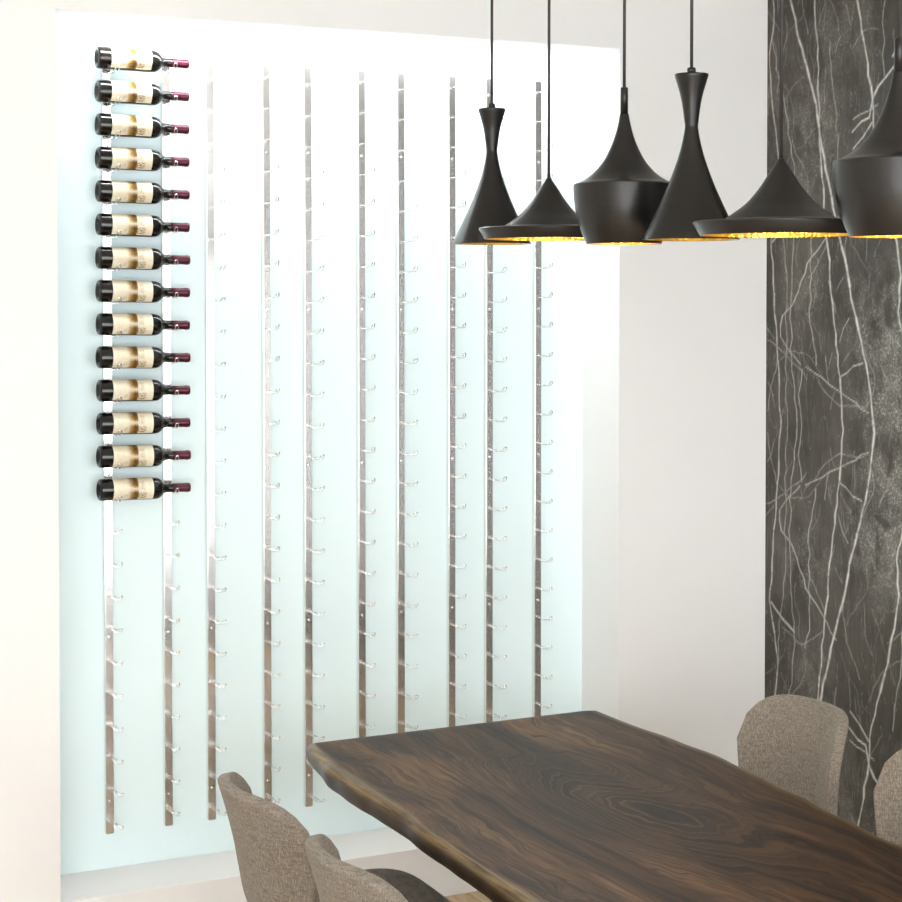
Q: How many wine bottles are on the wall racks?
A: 14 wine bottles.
